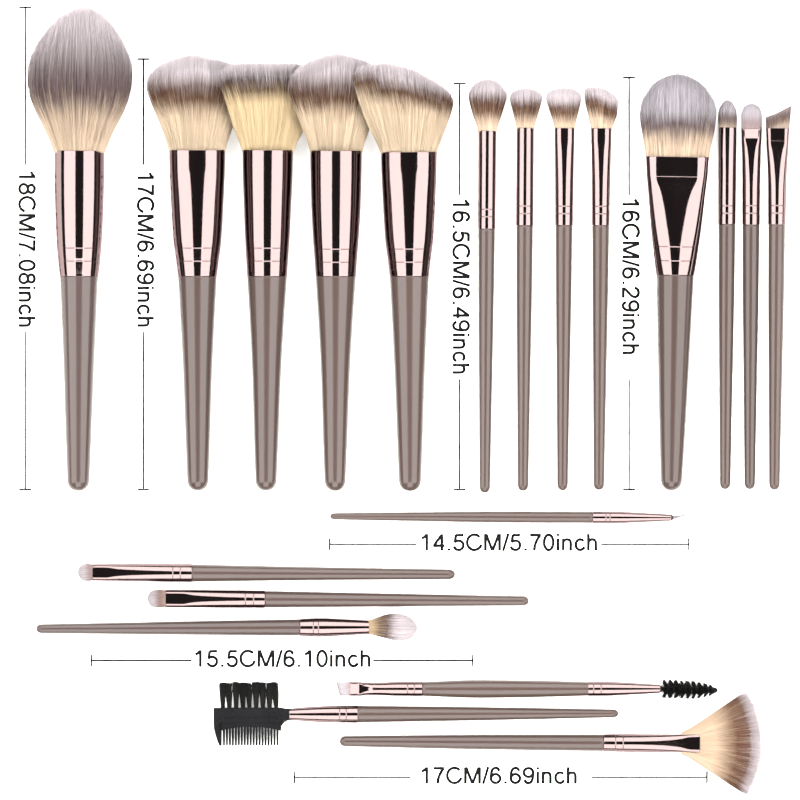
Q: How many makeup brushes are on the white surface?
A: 20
